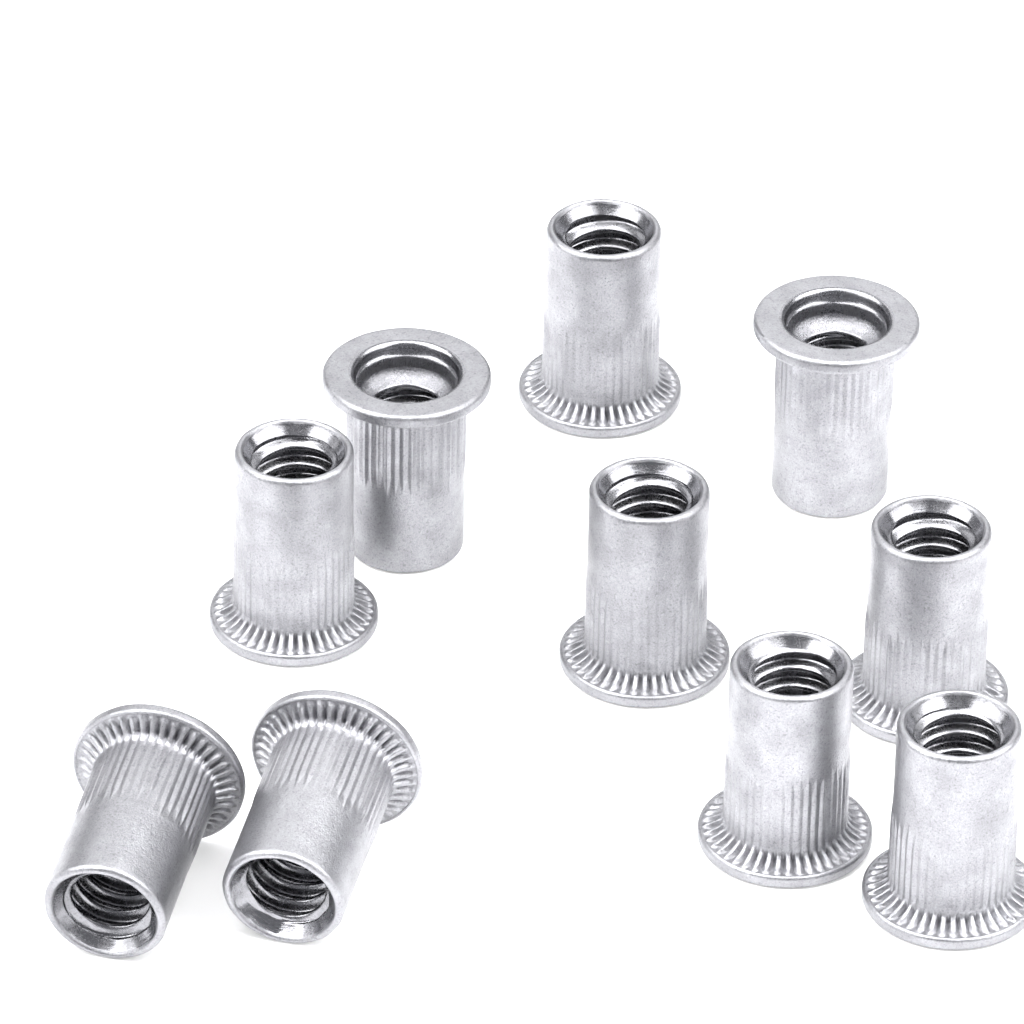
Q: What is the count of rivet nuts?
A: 10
